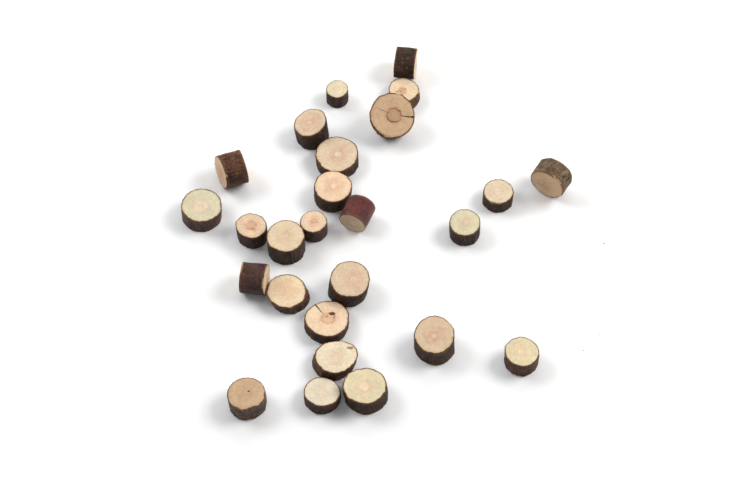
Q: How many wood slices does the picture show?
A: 26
